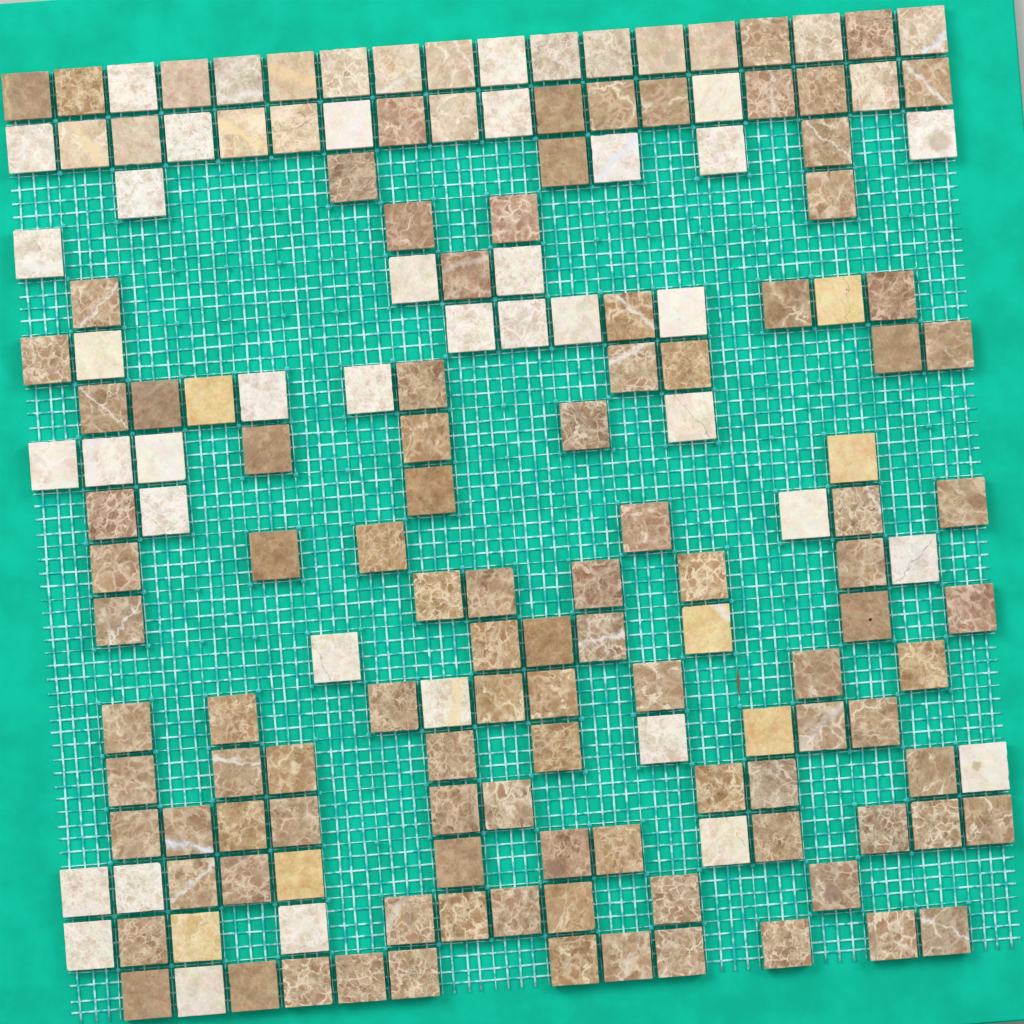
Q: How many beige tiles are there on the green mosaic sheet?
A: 18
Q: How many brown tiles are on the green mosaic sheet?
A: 103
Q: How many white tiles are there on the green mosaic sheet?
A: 38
